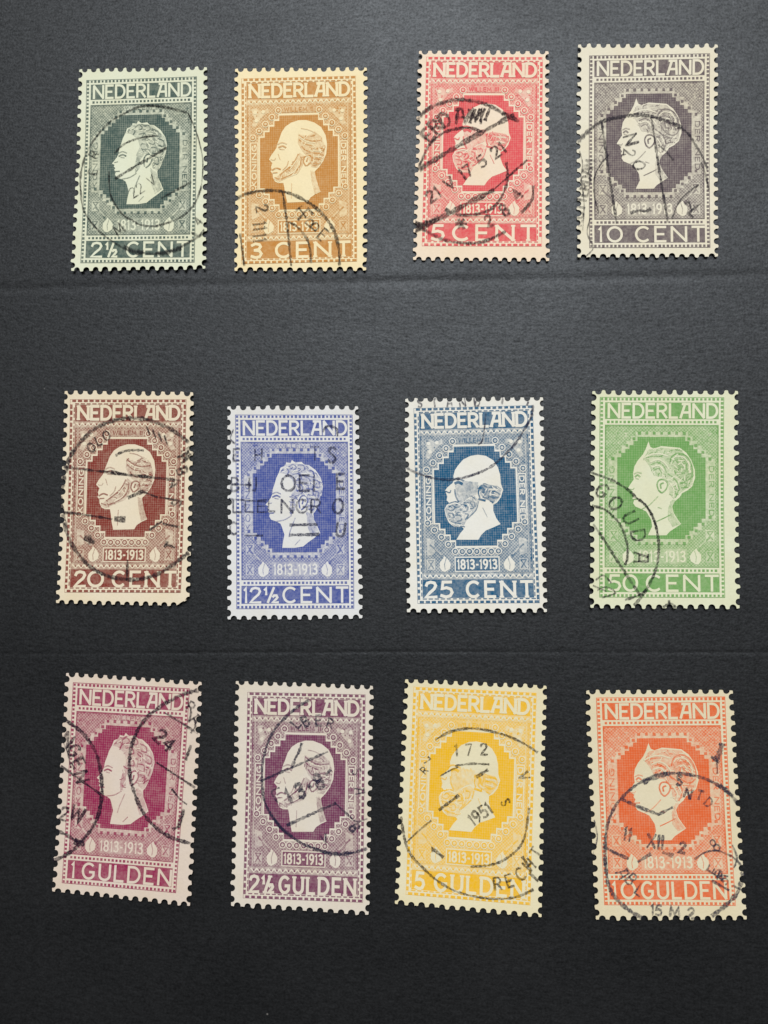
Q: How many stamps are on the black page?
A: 12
